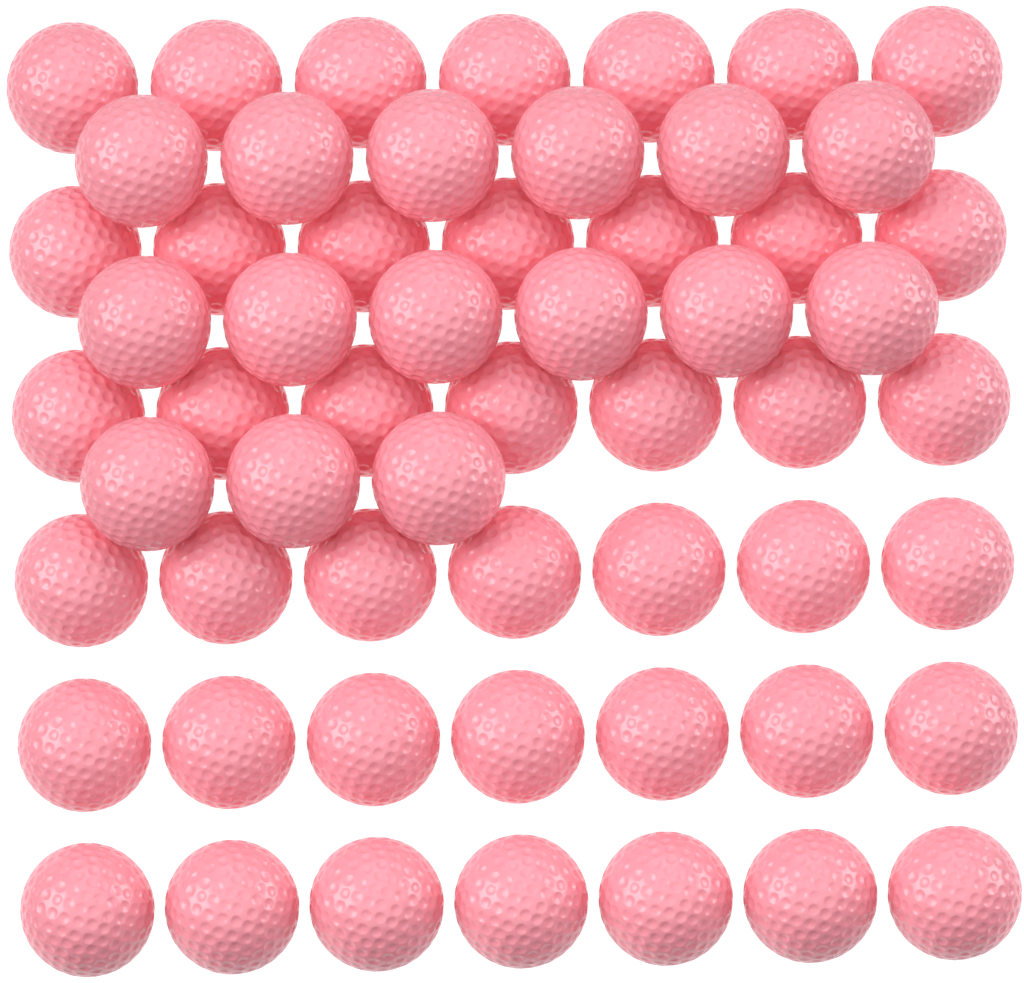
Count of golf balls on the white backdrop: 57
